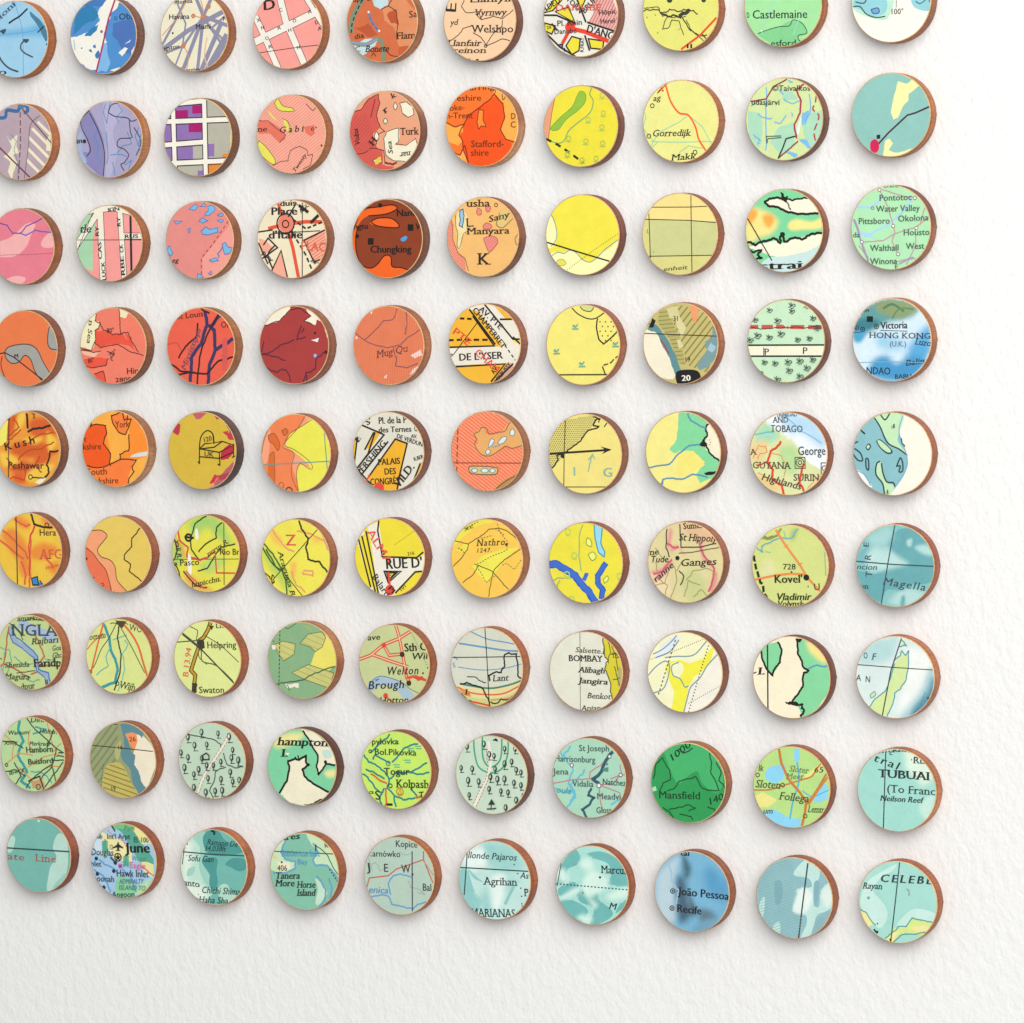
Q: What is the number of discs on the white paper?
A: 90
